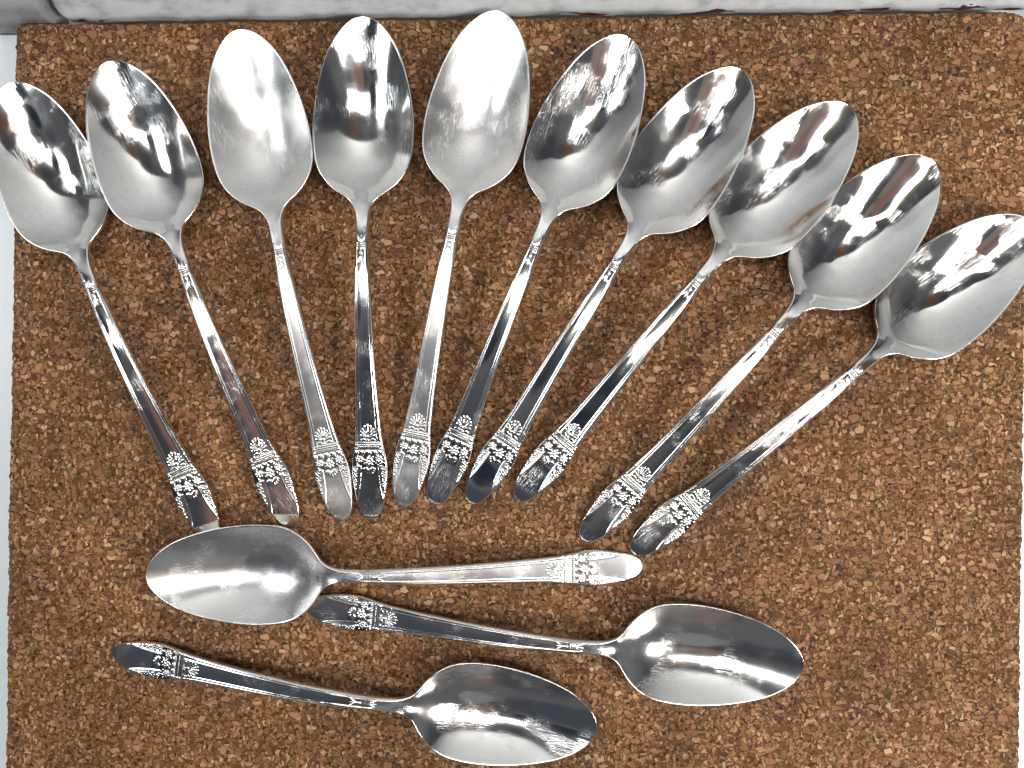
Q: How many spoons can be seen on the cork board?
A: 13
